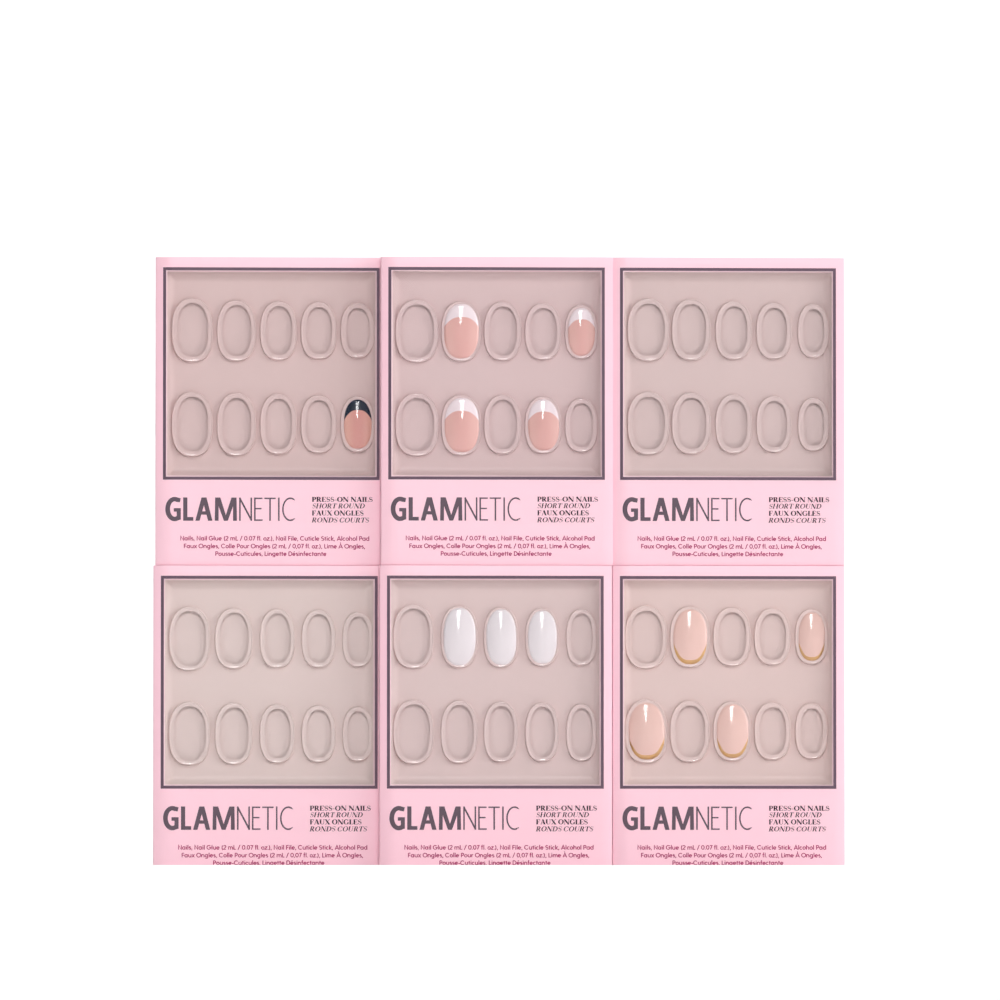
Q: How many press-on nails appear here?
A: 12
